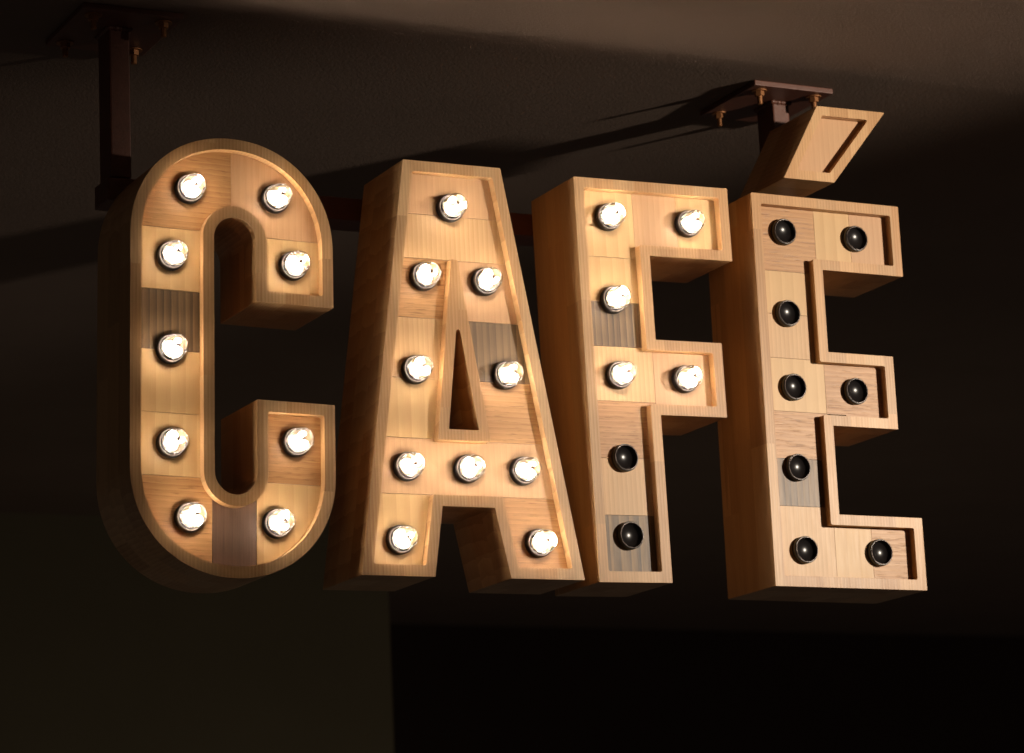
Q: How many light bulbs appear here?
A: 24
